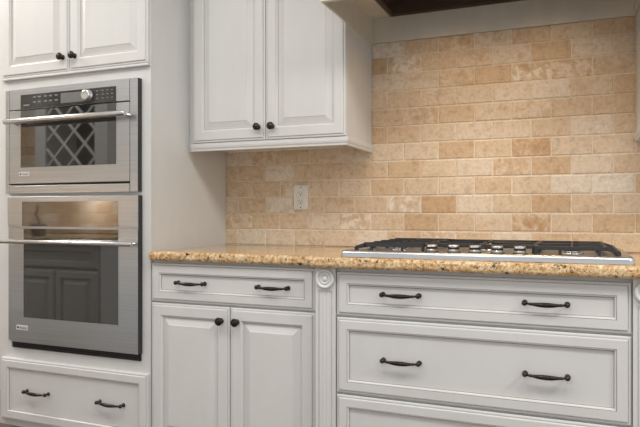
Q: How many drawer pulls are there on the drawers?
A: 8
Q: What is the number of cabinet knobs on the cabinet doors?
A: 6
